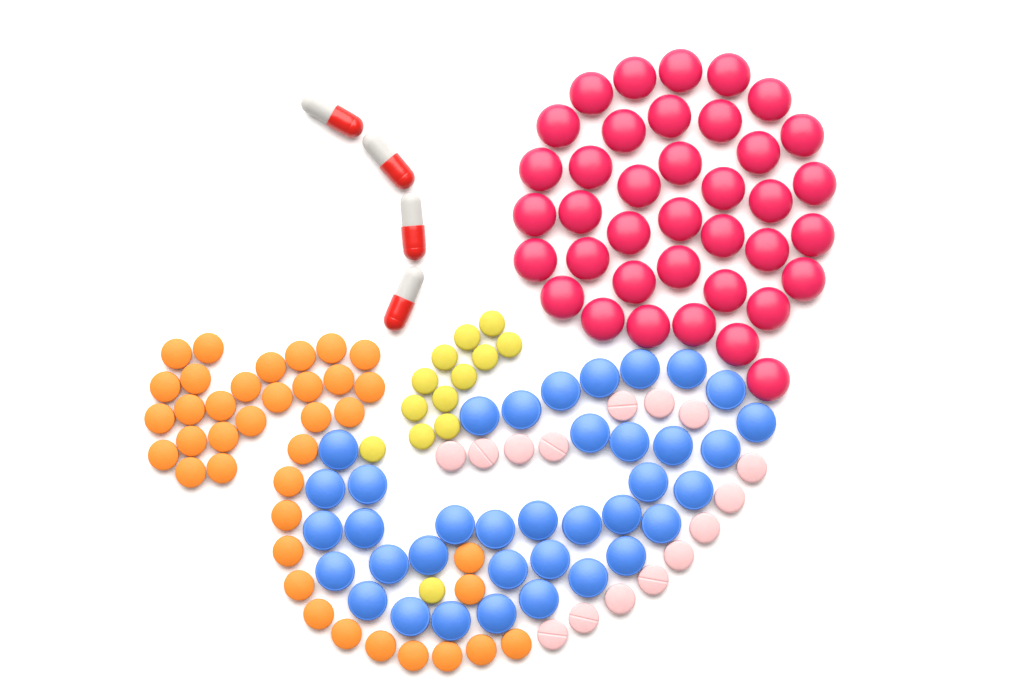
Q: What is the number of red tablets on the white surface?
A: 38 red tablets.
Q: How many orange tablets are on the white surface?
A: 38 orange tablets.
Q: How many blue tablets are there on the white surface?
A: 37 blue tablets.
